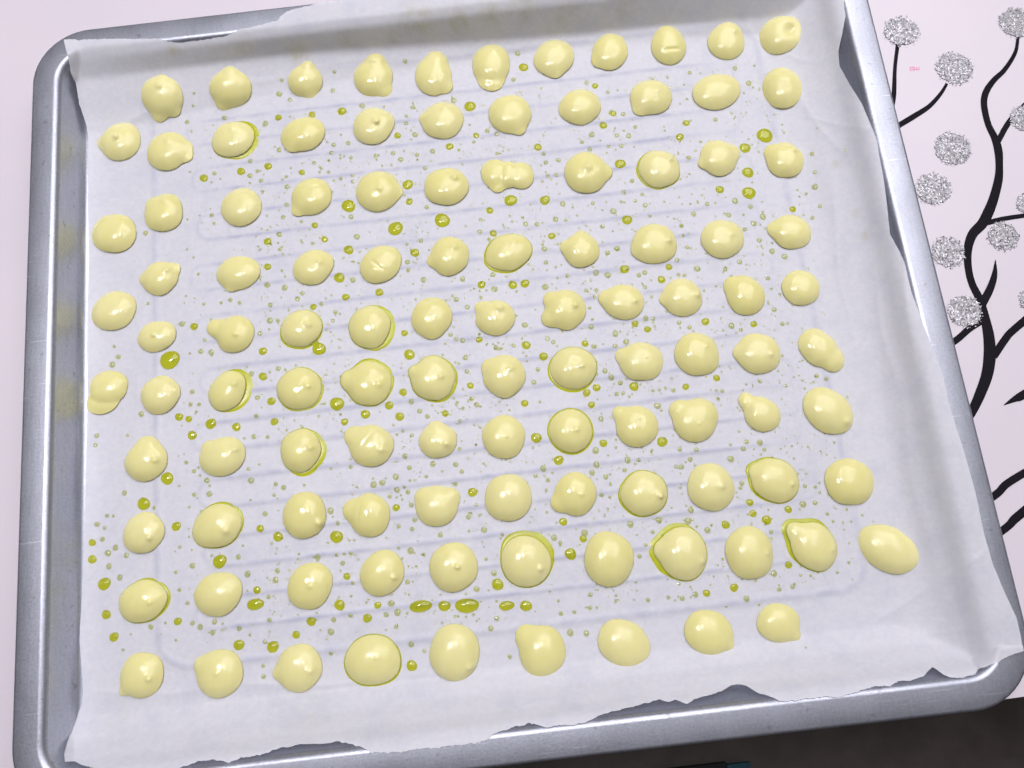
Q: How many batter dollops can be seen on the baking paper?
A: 109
